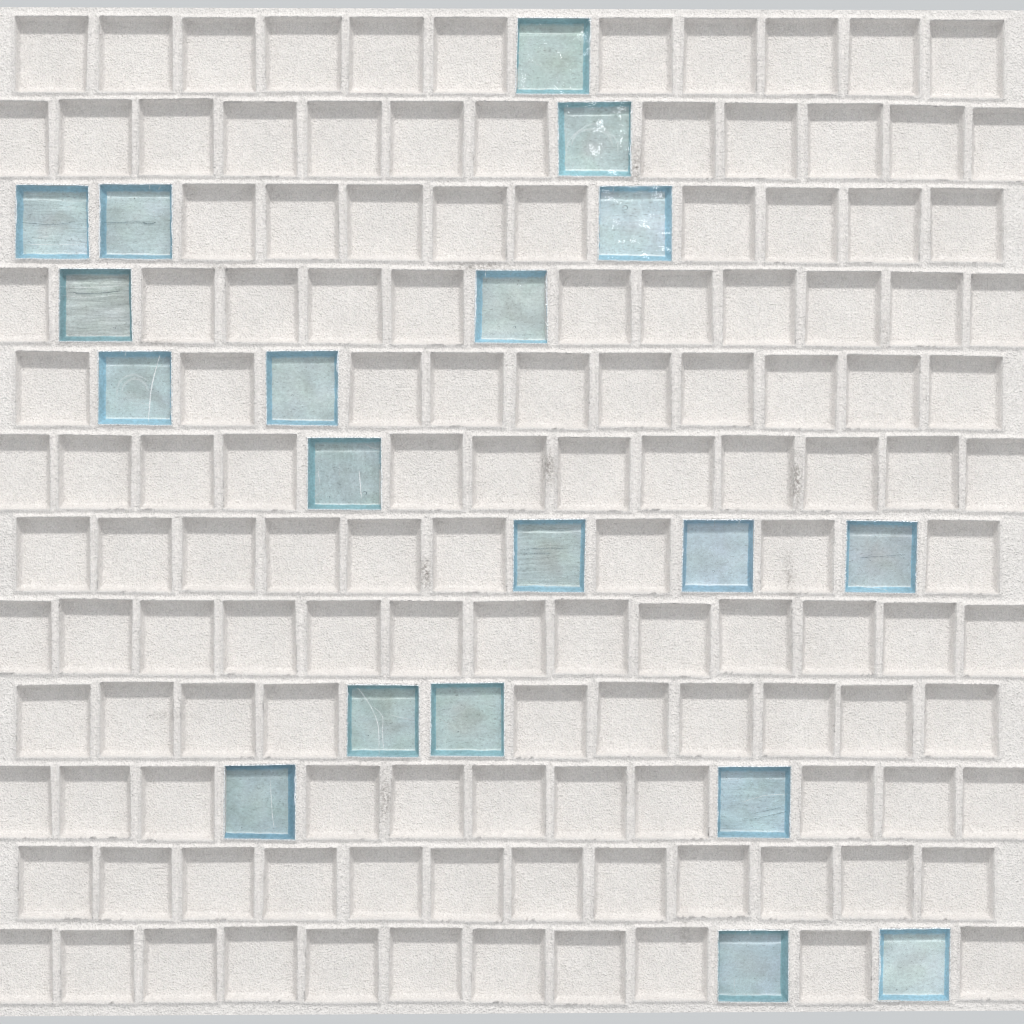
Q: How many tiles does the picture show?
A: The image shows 19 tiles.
